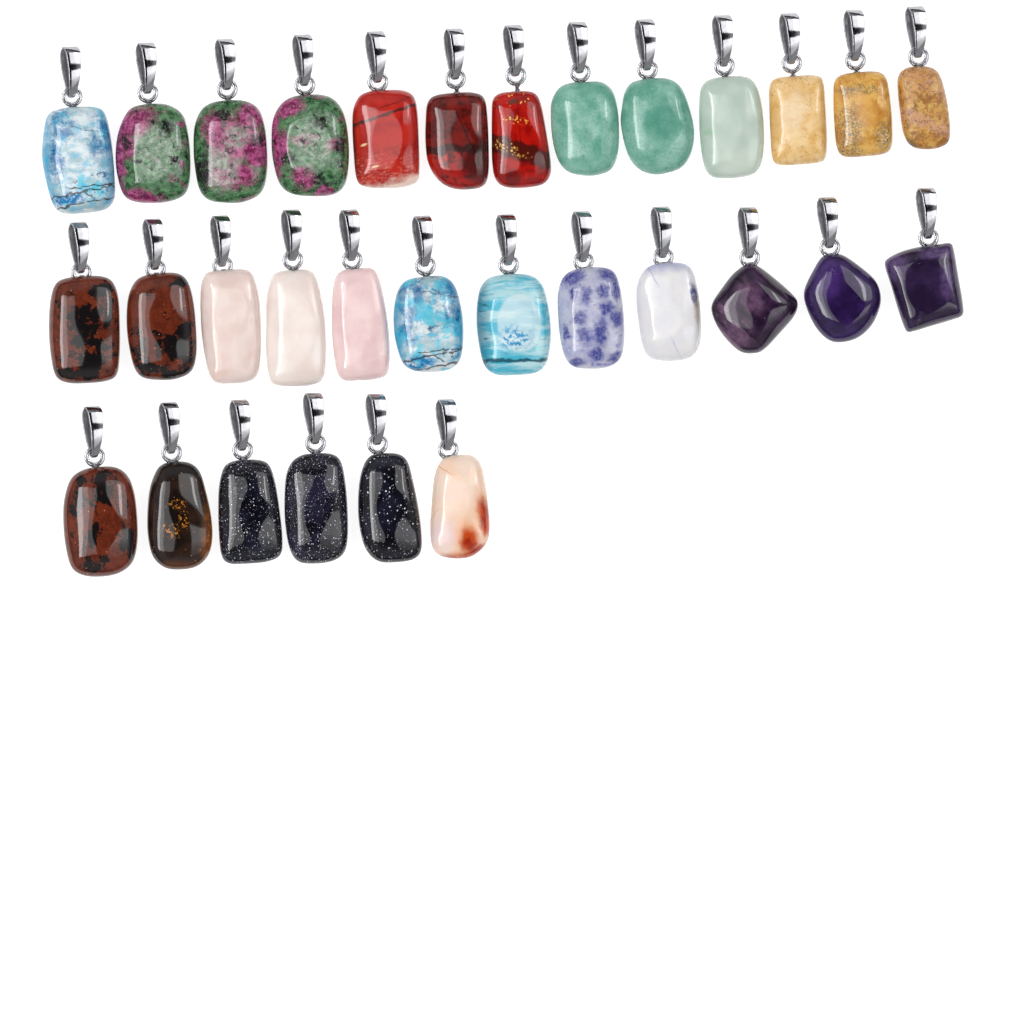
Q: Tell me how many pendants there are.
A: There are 31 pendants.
